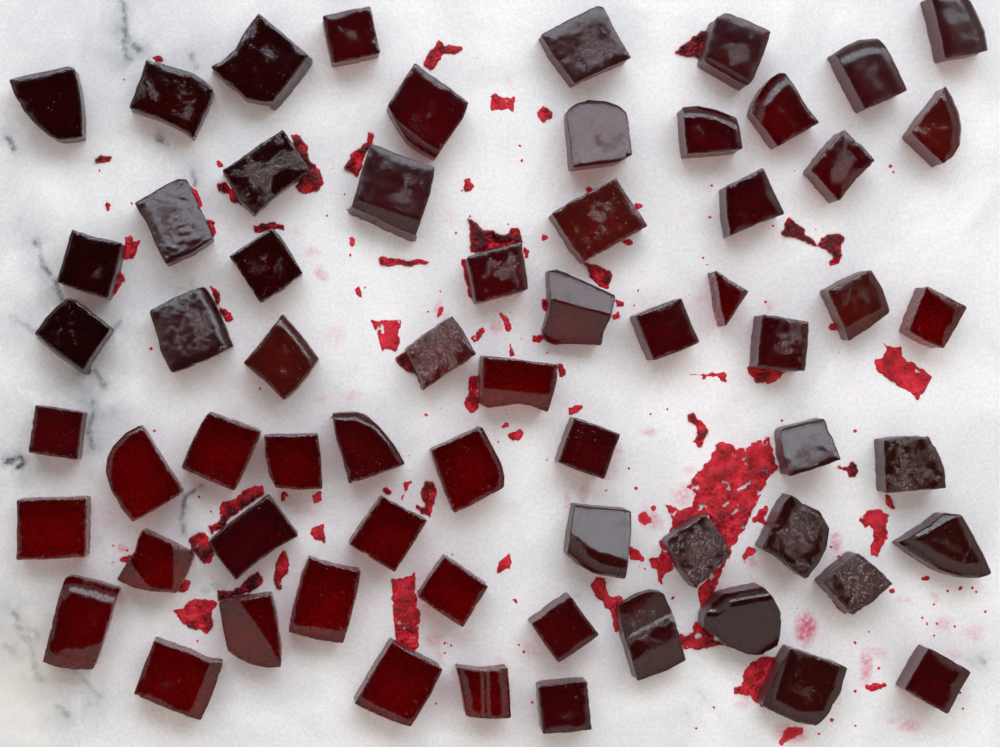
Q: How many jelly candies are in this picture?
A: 64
